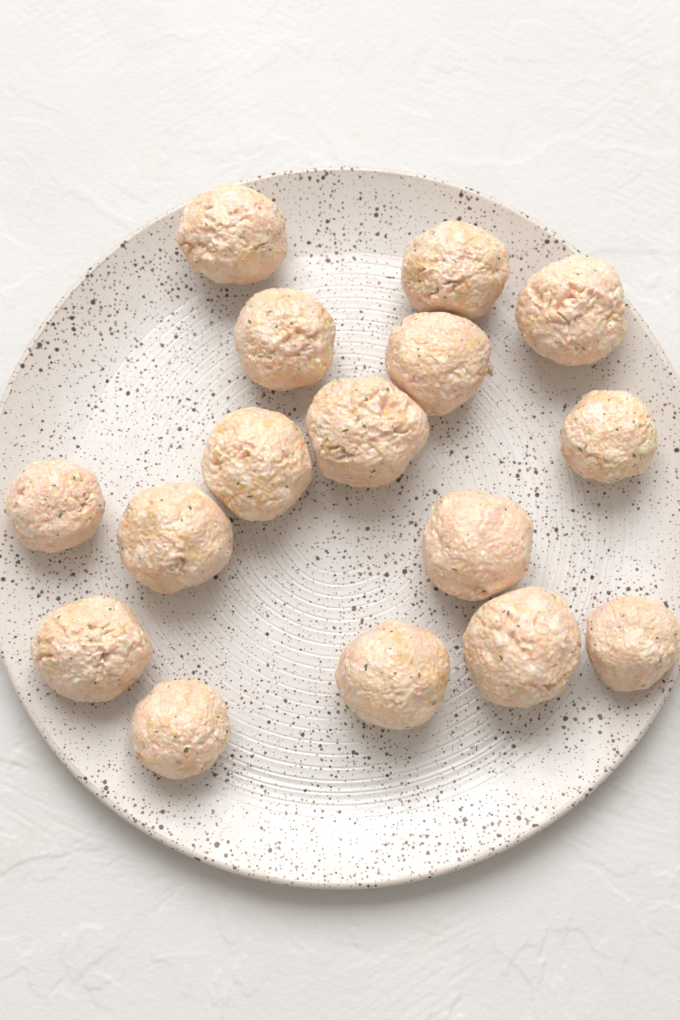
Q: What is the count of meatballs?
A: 16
